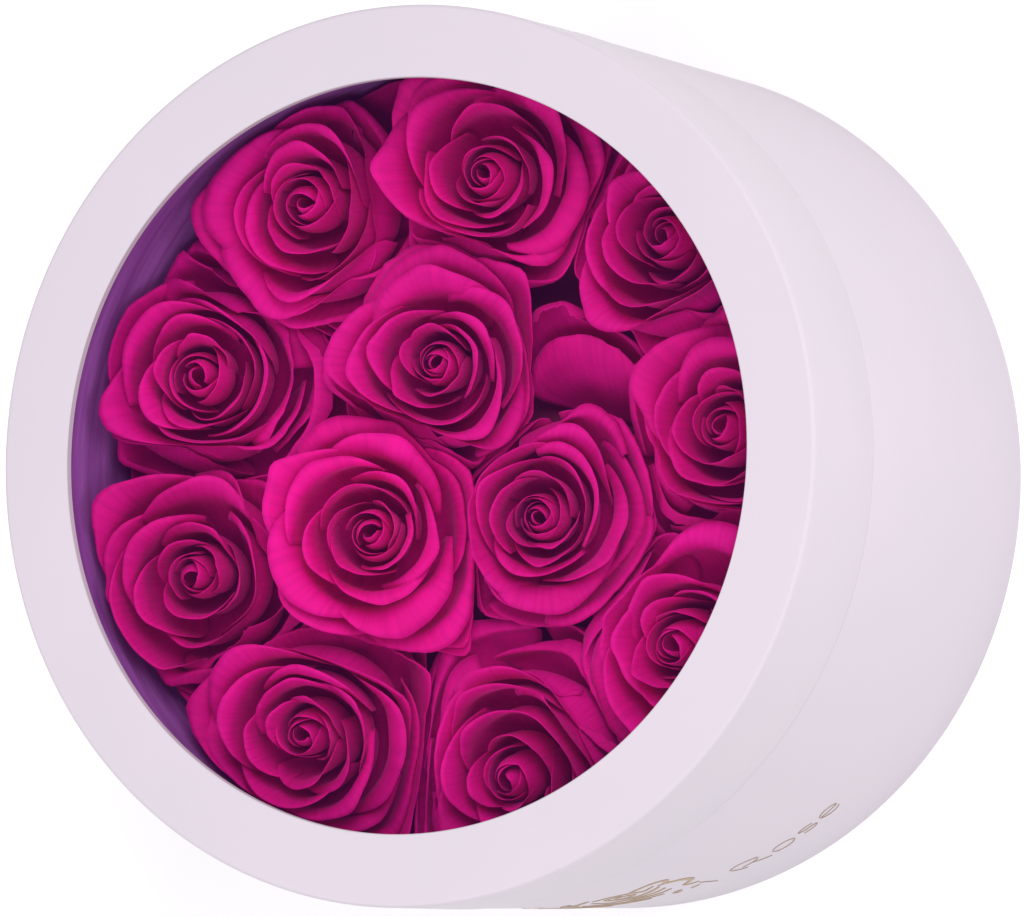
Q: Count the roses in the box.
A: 12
